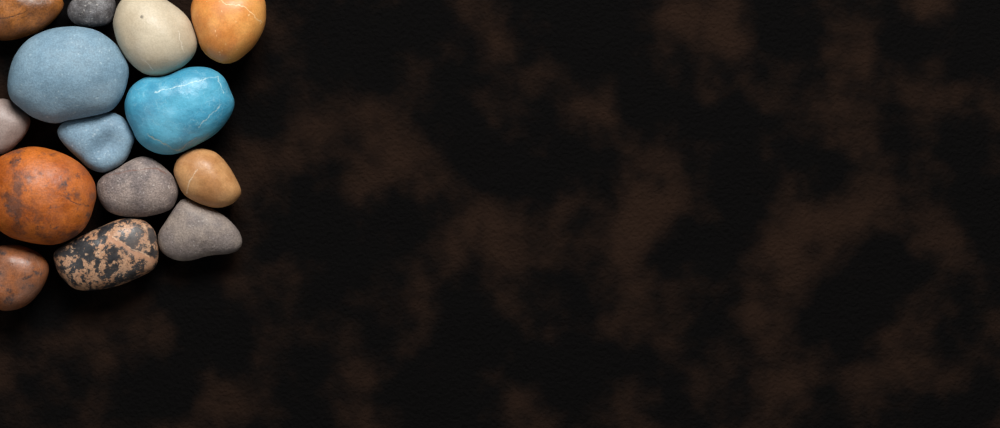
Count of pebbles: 14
